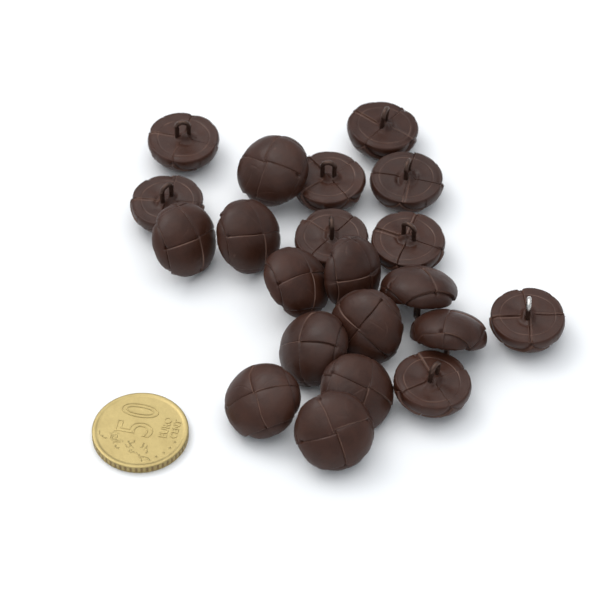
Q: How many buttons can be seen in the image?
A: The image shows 21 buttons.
